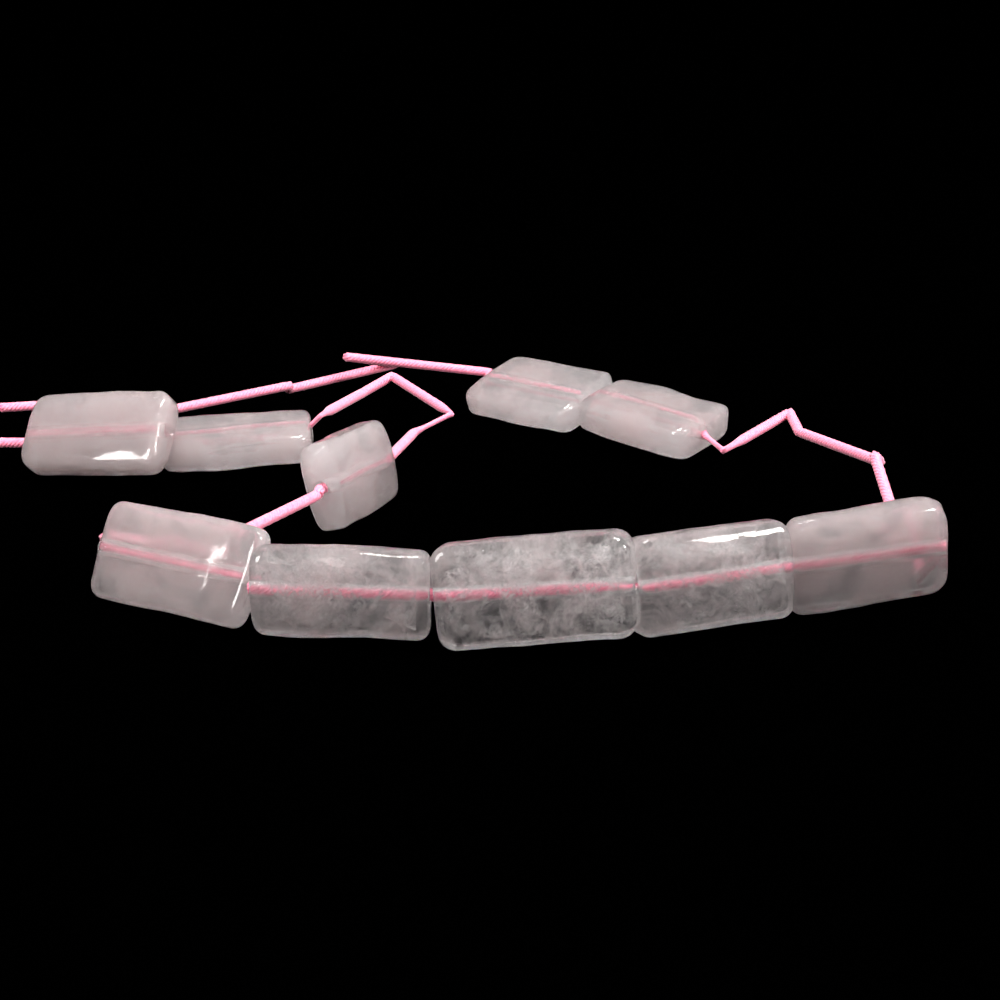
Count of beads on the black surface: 10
